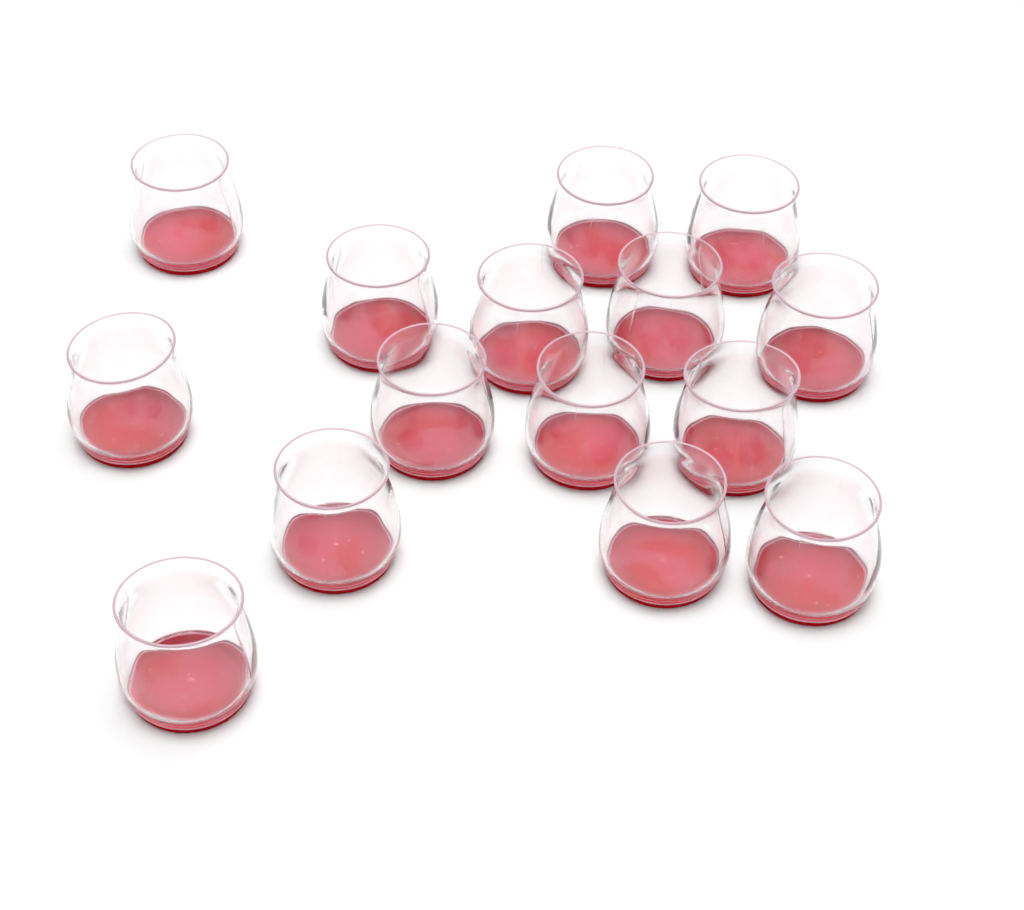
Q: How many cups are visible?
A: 15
